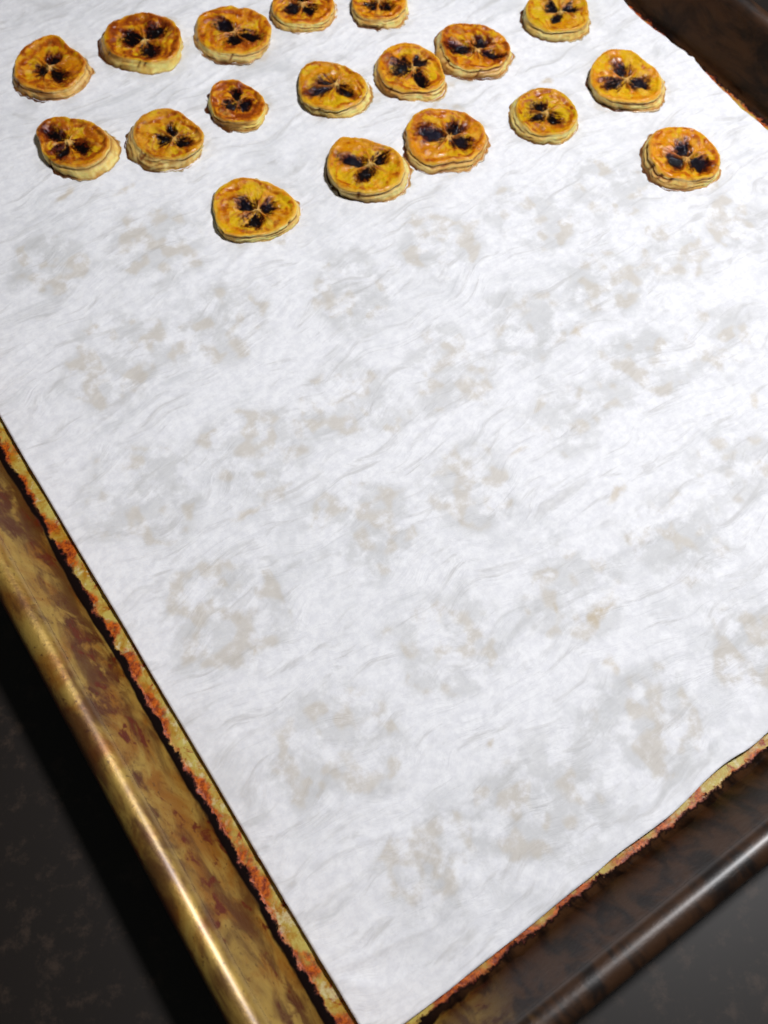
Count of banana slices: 18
